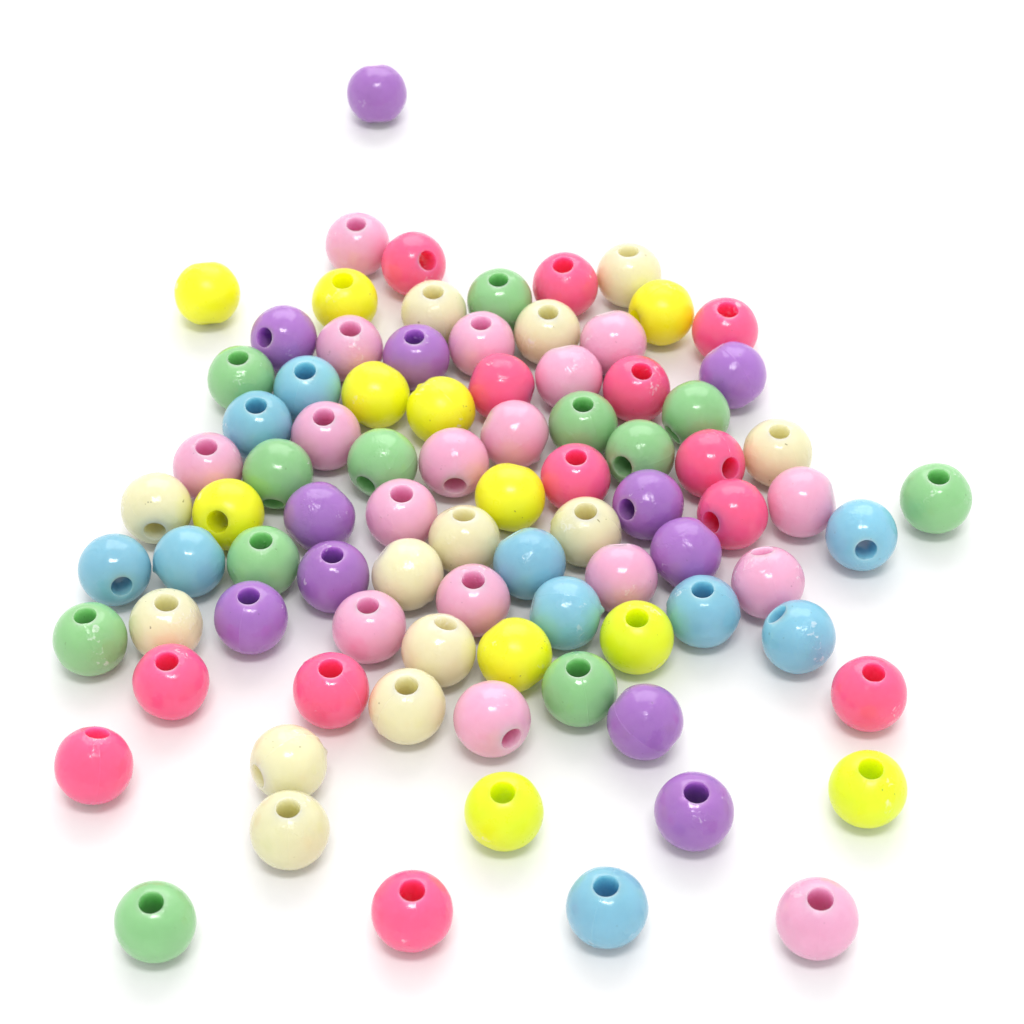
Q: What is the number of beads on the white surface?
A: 87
